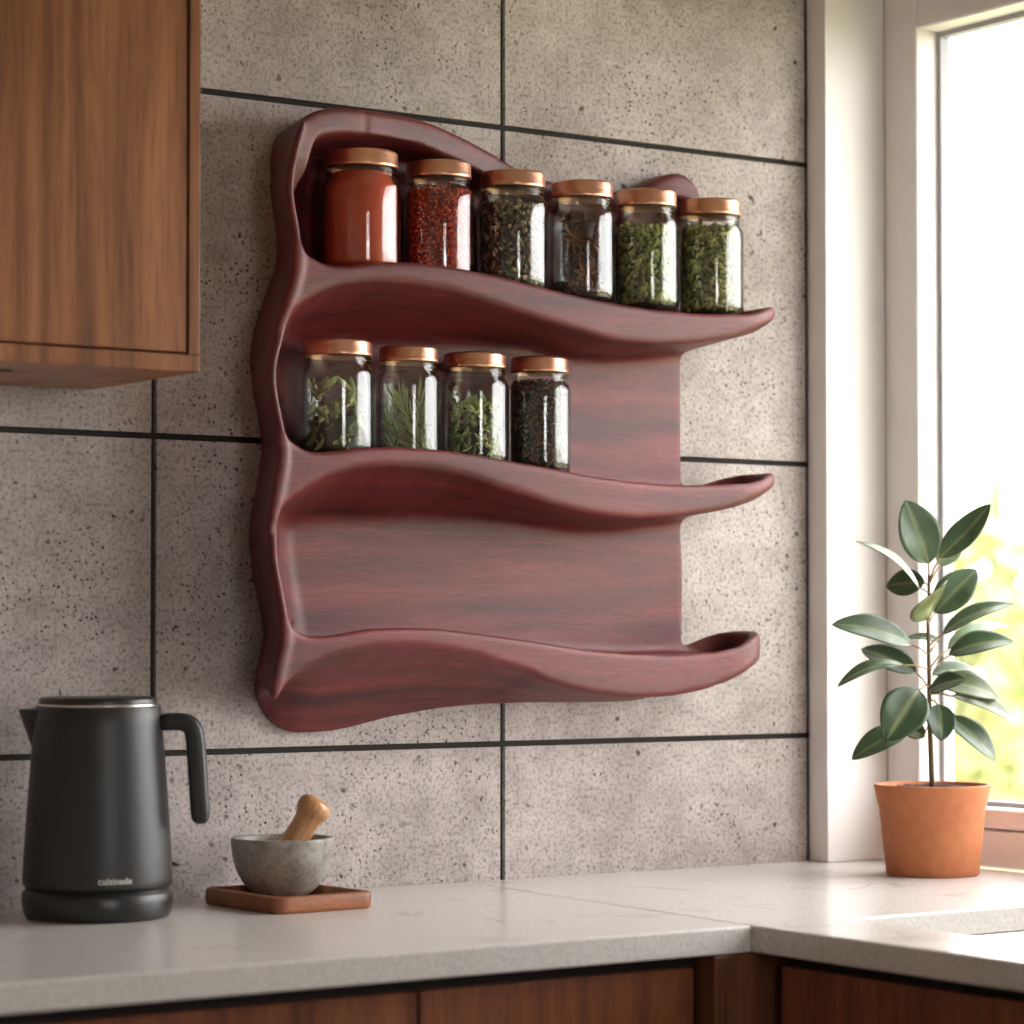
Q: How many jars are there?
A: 10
